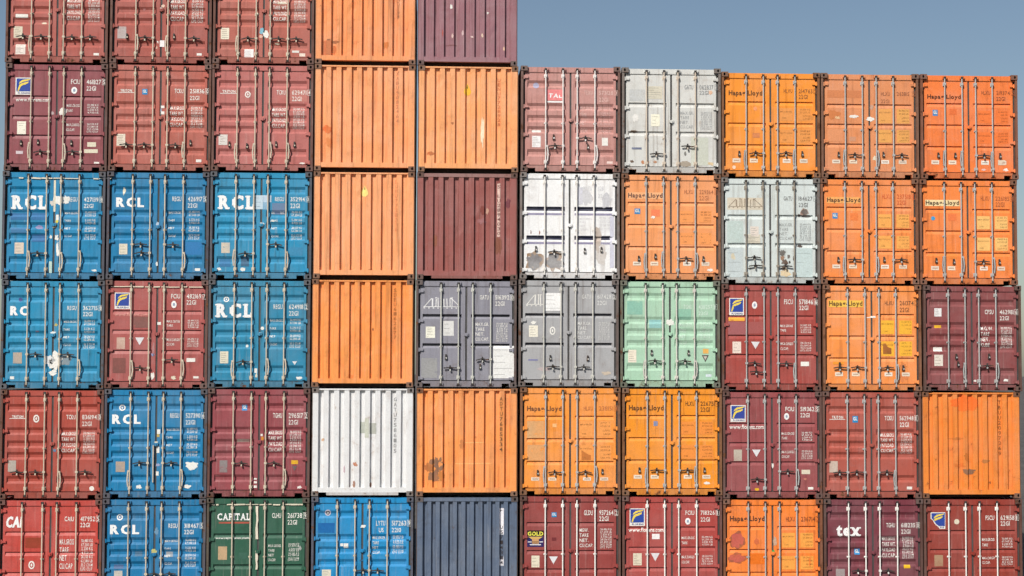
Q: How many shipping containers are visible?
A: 55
